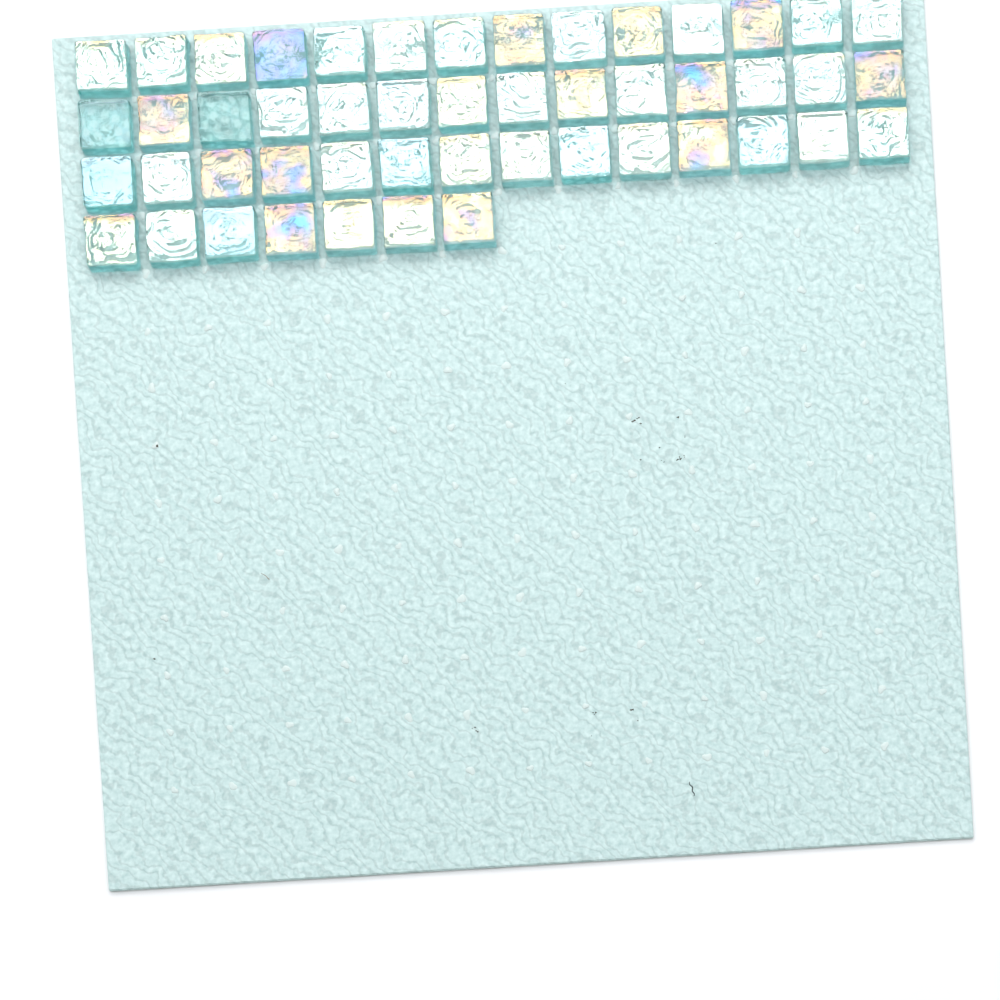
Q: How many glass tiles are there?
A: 49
